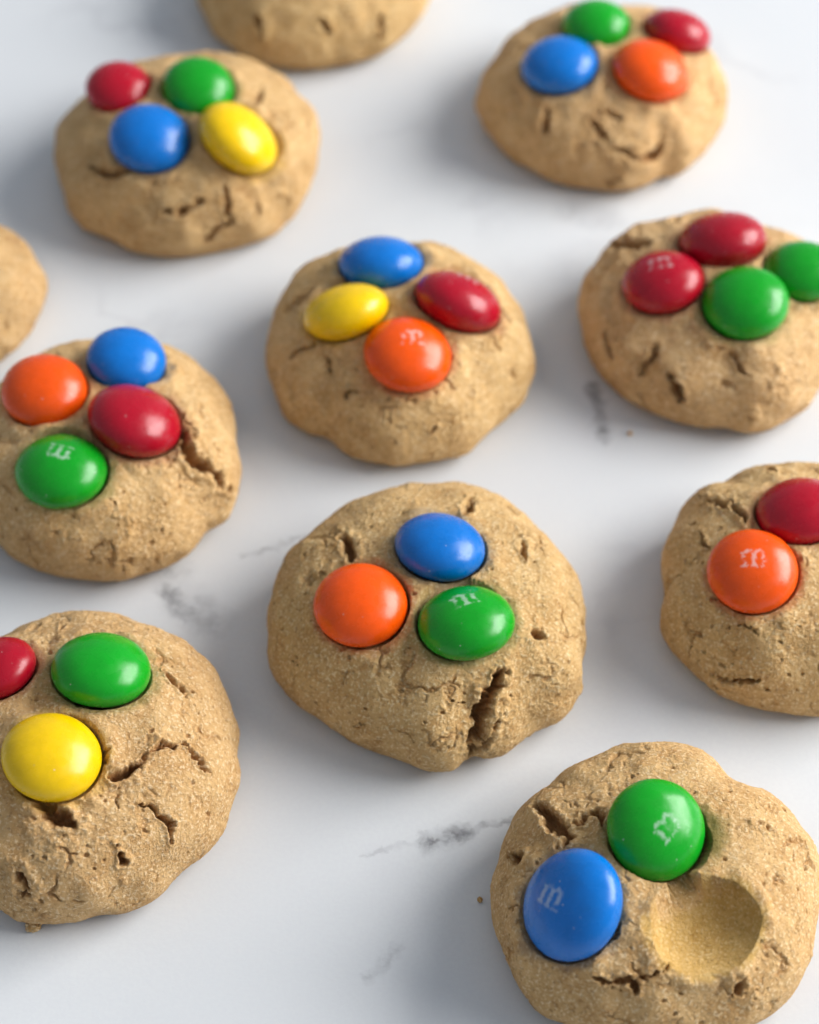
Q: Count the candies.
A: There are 30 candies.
